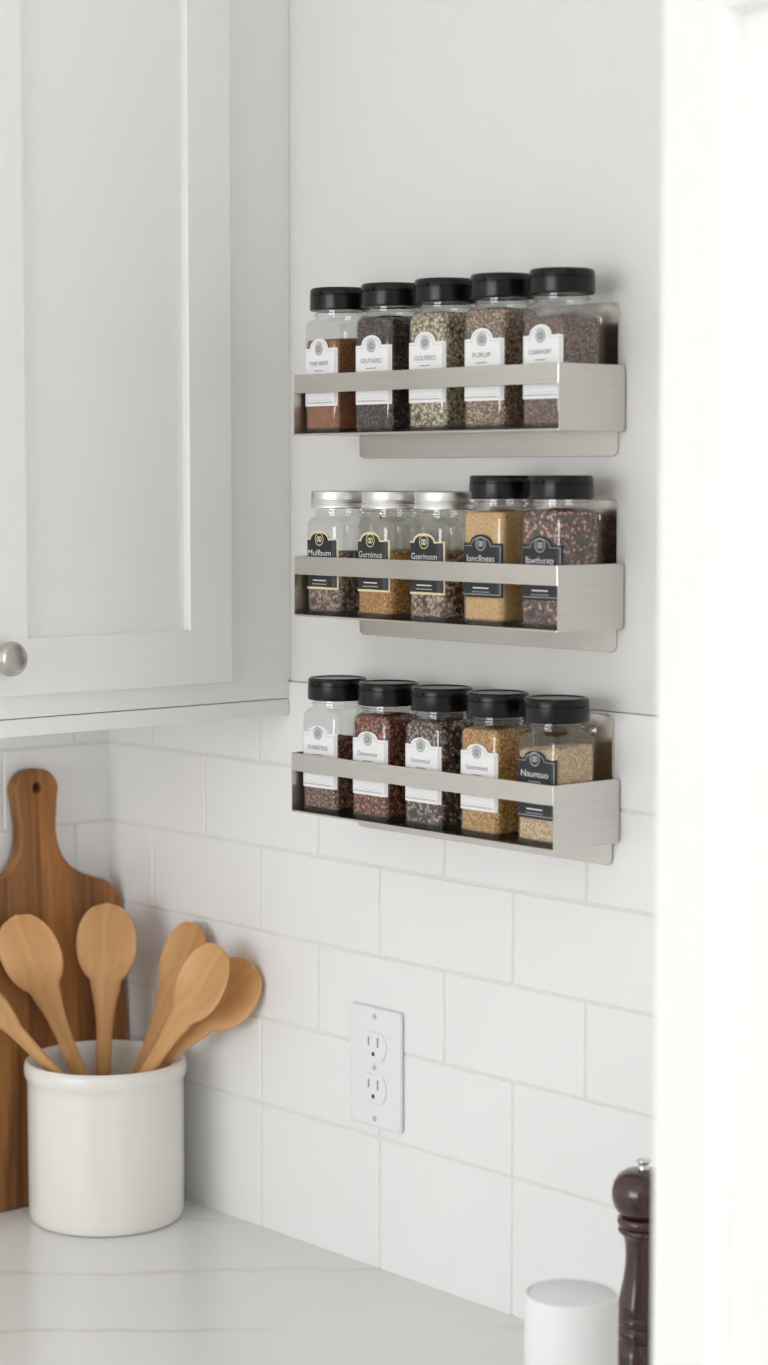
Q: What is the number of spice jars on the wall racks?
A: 15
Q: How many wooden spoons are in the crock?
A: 6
